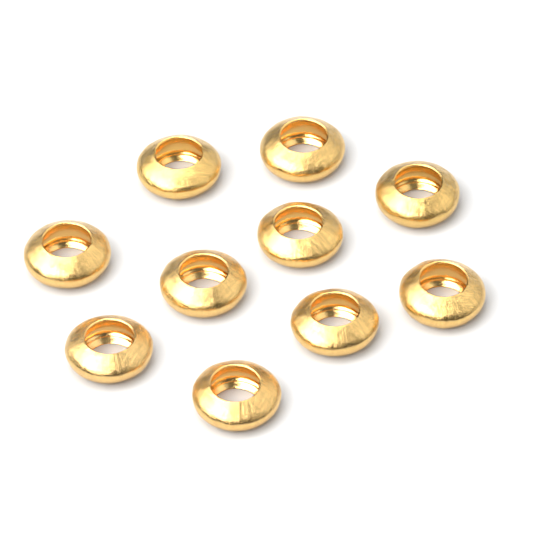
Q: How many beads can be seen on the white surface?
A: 10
